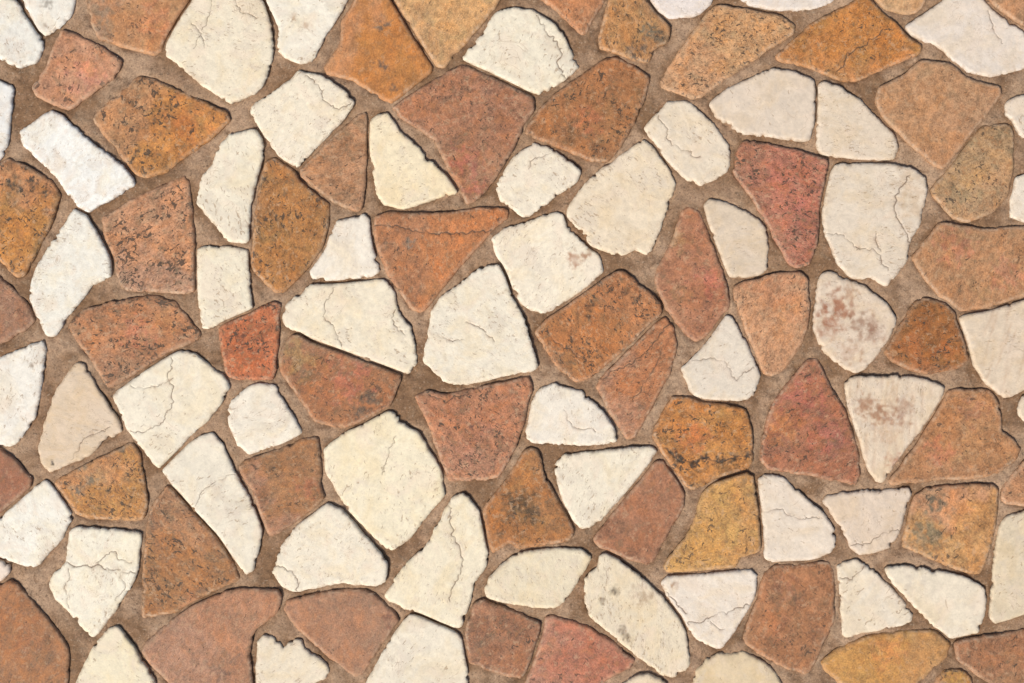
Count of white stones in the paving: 59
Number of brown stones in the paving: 53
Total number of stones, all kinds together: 112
